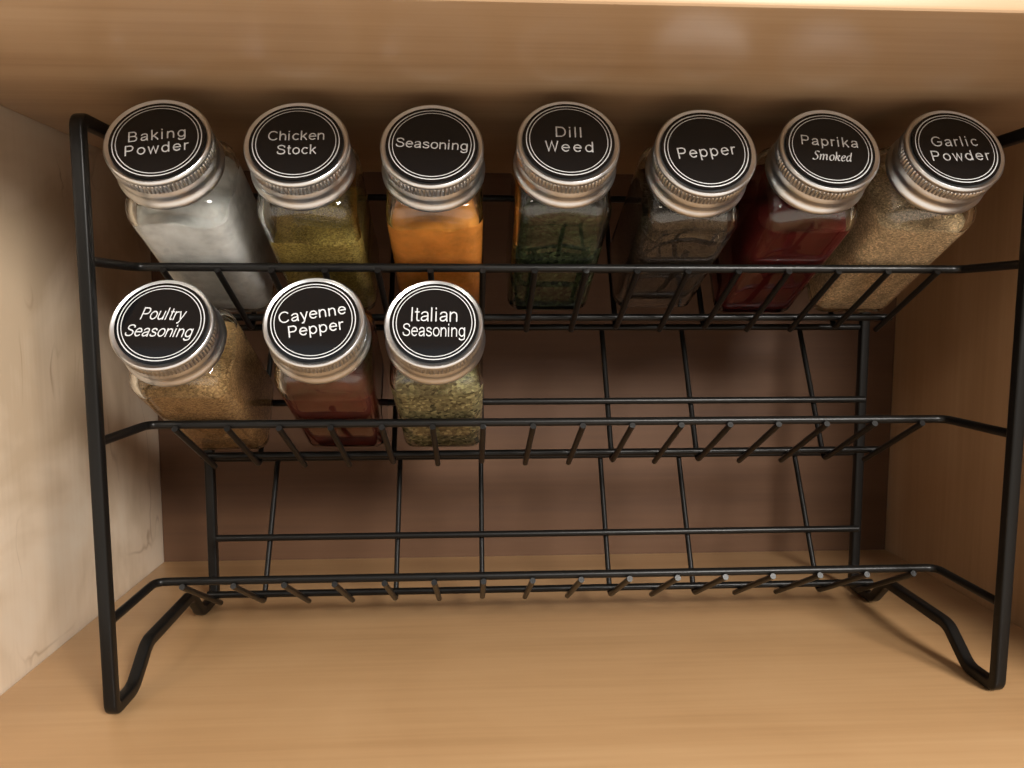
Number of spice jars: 10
